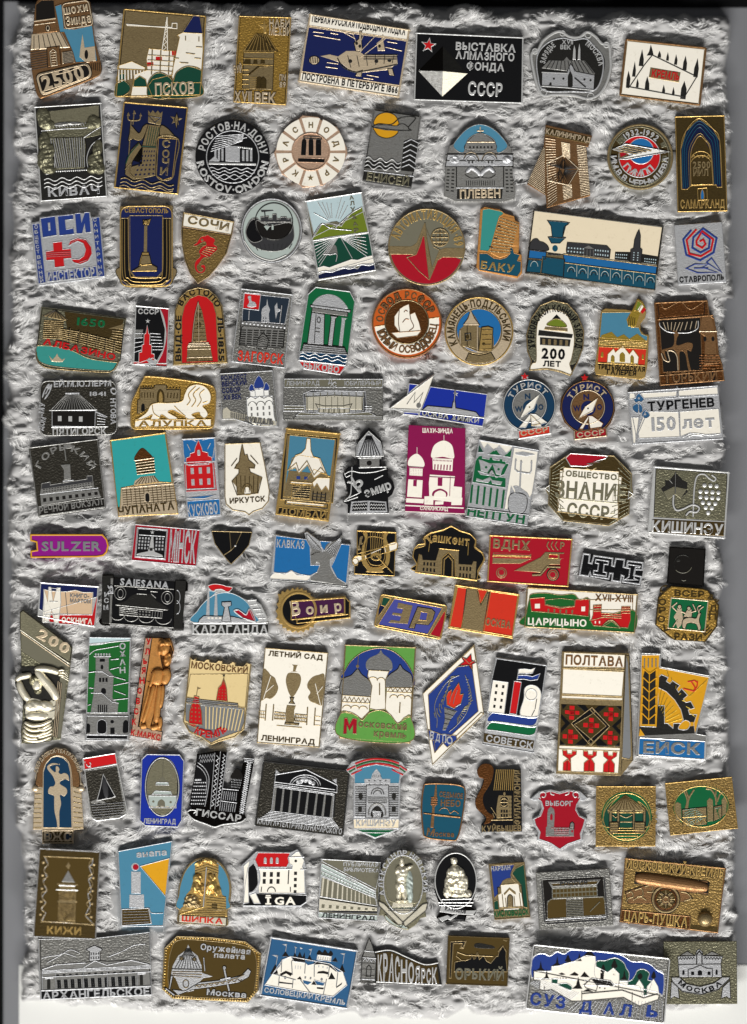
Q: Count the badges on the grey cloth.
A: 108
